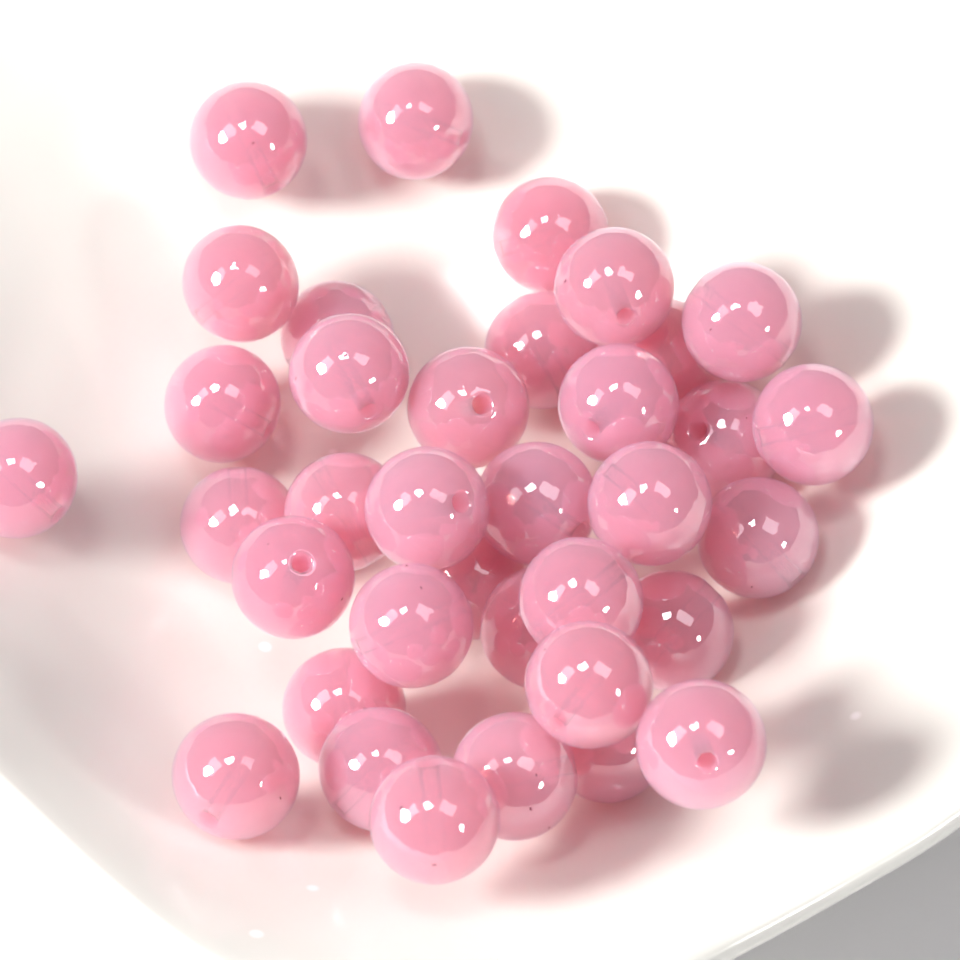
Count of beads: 36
